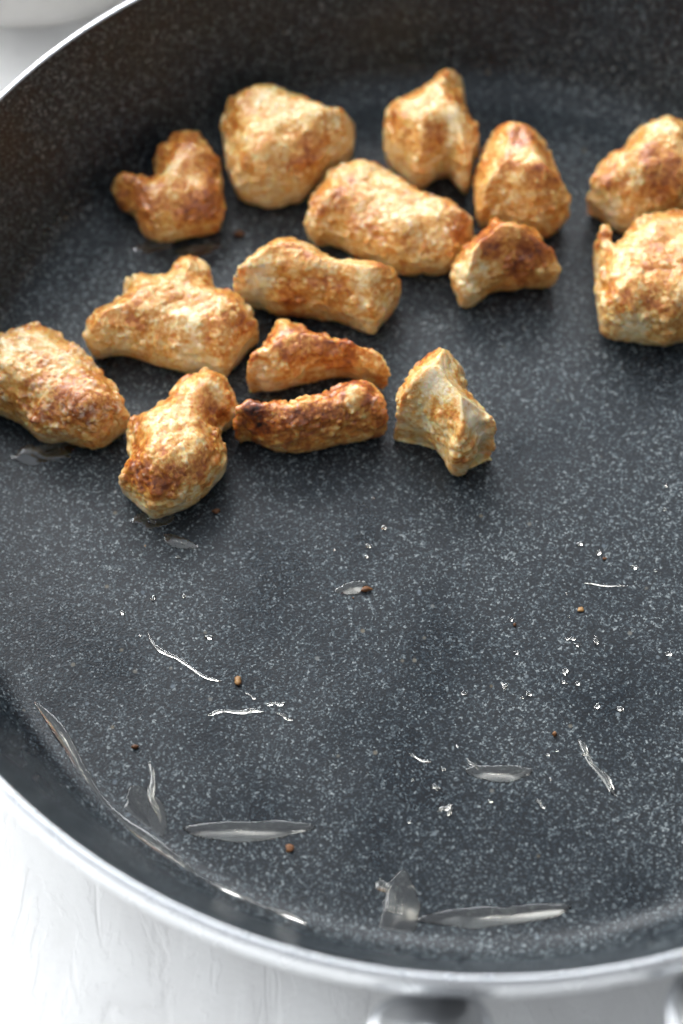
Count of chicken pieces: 15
